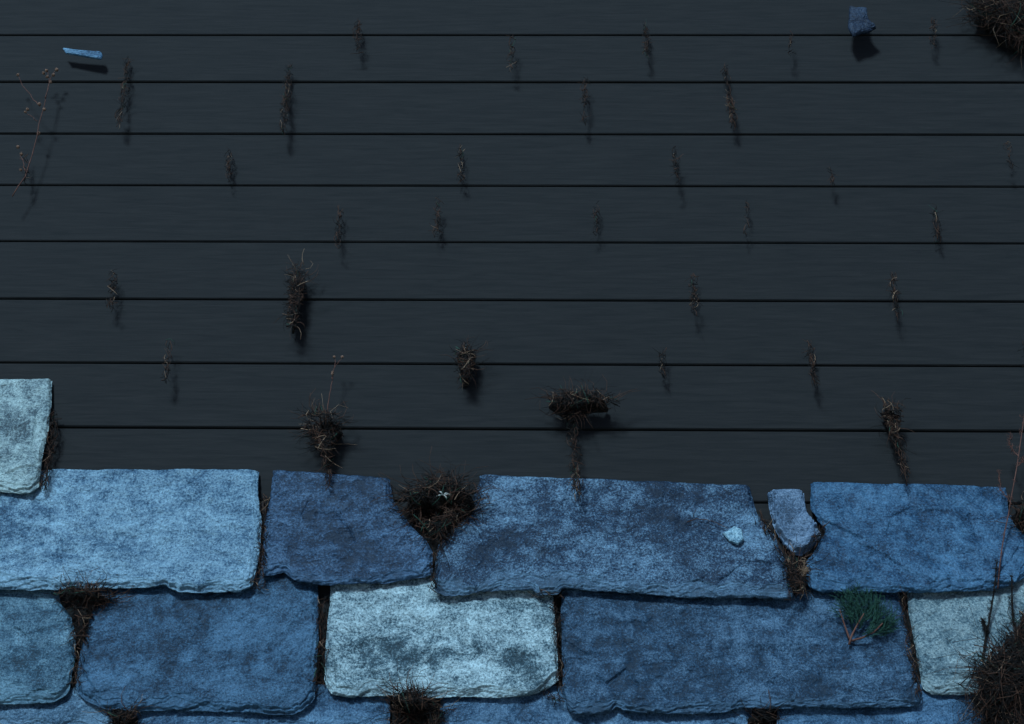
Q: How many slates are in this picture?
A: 15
